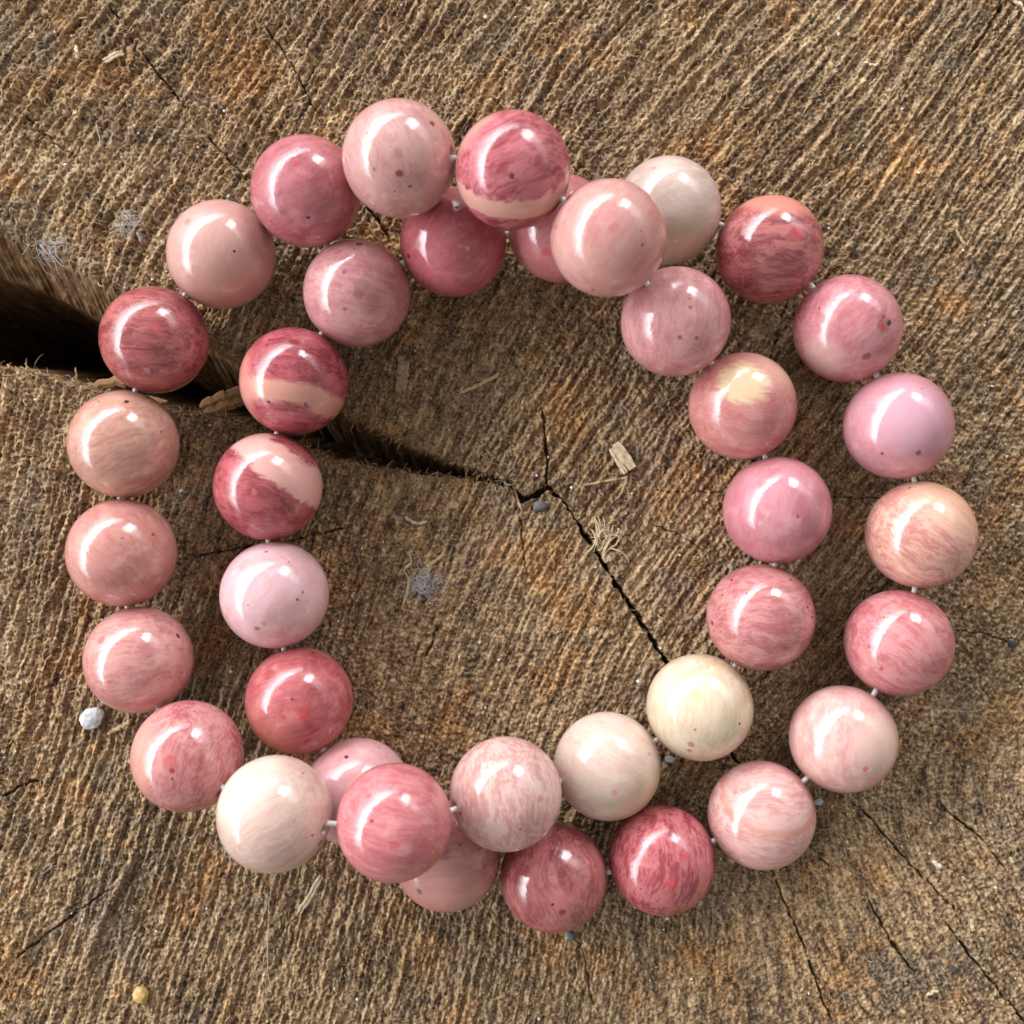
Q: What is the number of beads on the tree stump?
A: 38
